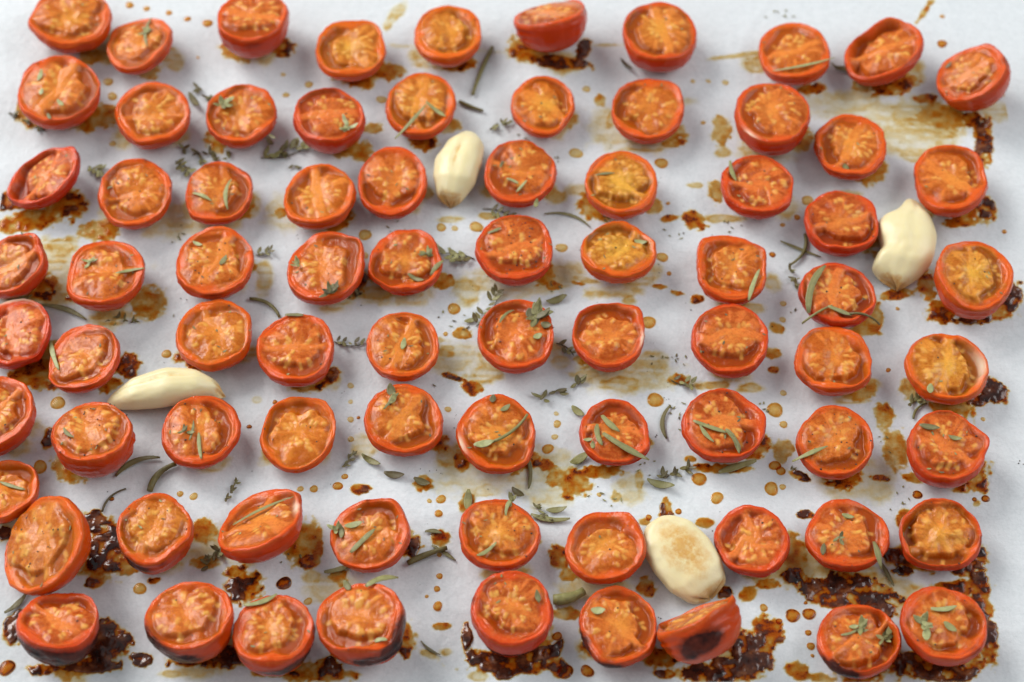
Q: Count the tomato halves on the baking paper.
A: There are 78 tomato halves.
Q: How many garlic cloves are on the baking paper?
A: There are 4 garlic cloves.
